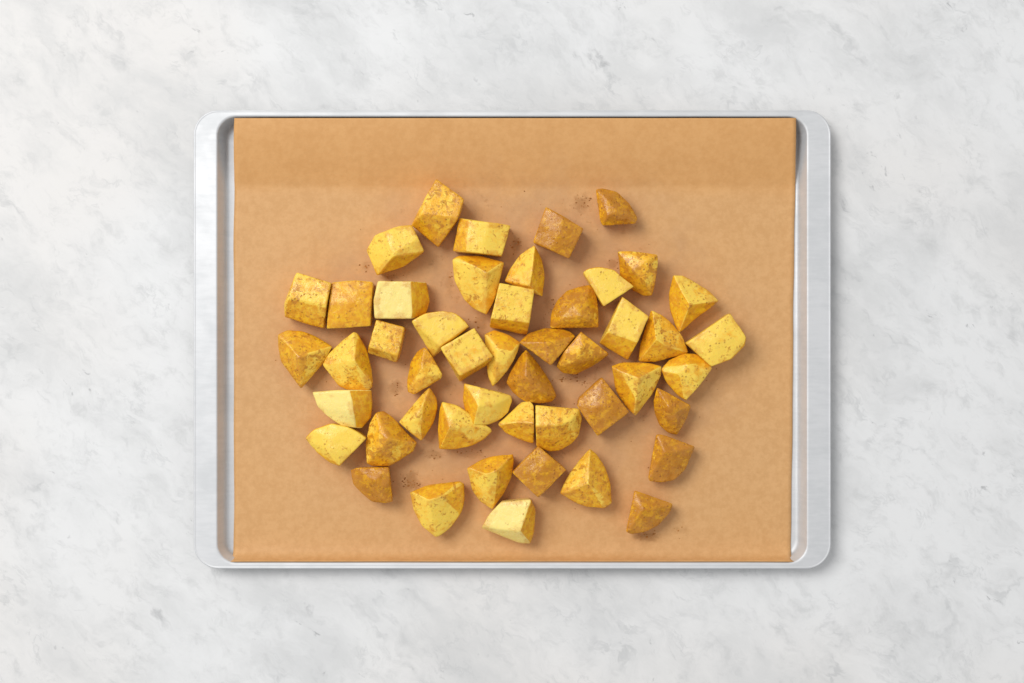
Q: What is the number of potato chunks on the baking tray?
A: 48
